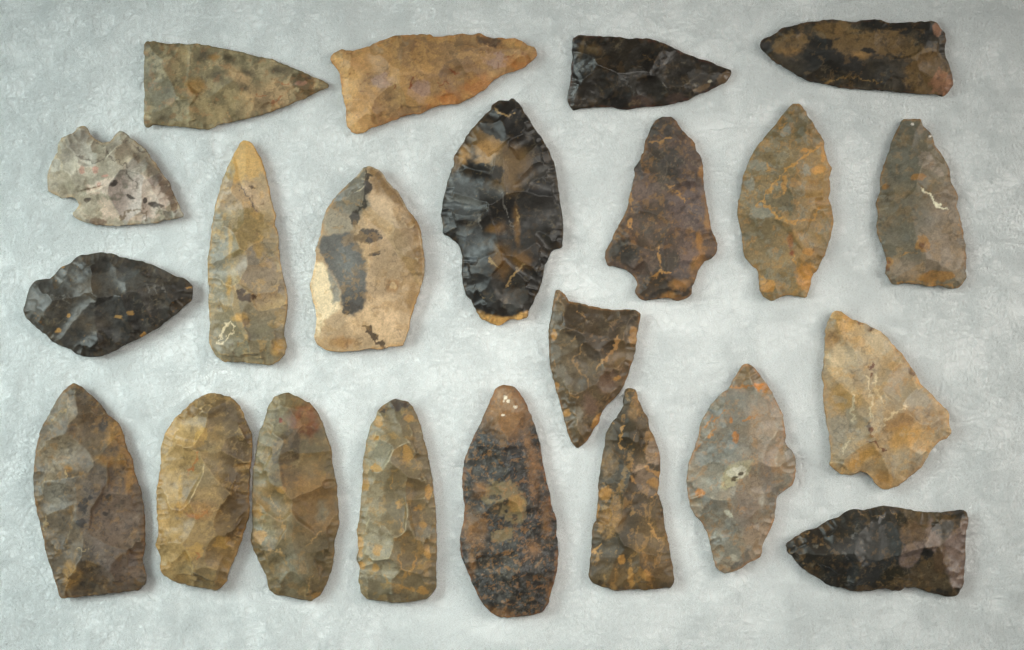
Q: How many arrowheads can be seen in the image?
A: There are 22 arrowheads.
